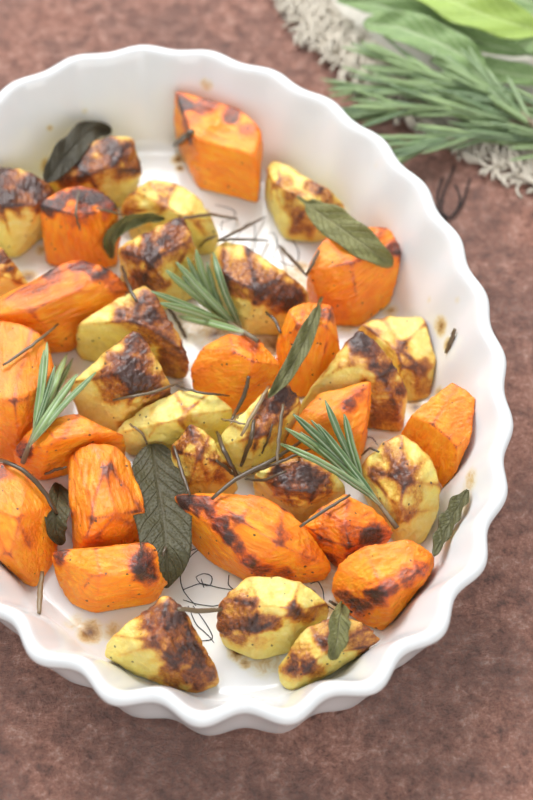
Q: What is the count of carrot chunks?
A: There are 16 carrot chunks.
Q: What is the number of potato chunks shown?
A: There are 19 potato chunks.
